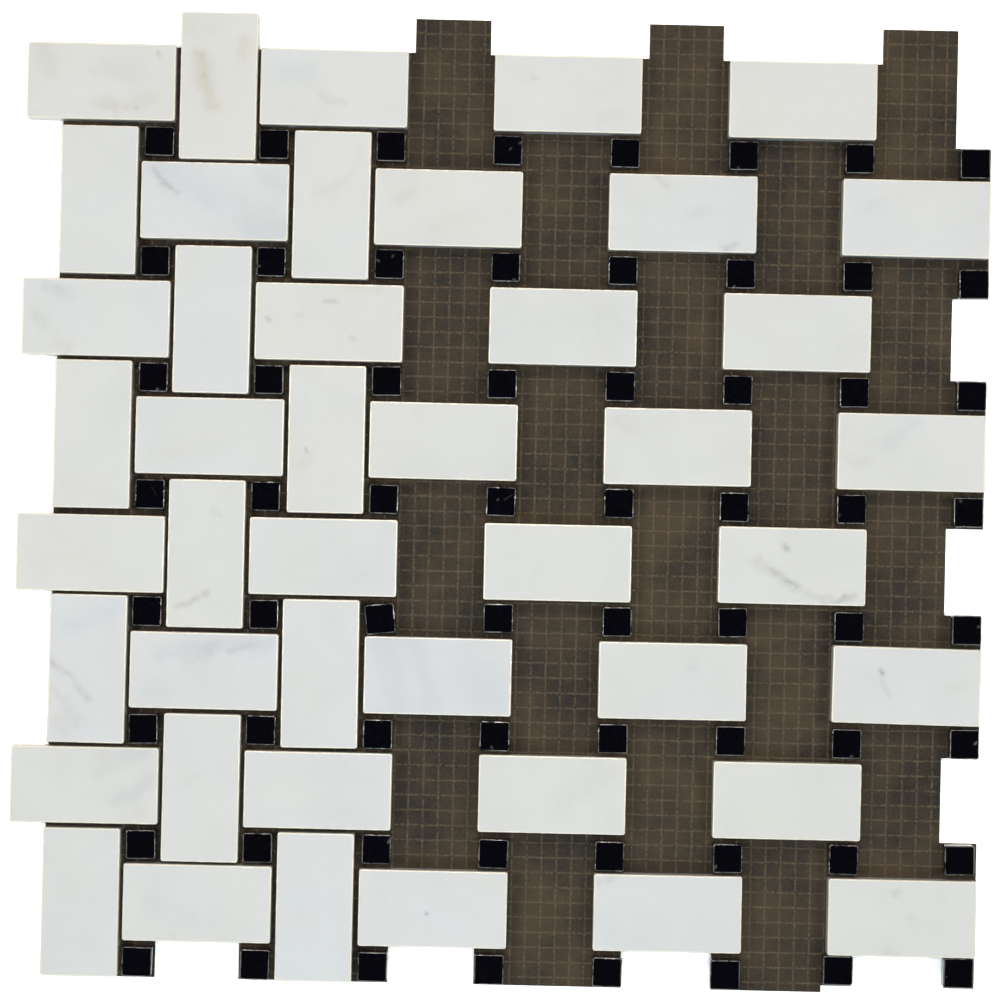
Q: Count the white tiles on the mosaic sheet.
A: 44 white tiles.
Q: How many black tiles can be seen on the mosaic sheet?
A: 64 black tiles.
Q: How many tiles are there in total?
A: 108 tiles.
